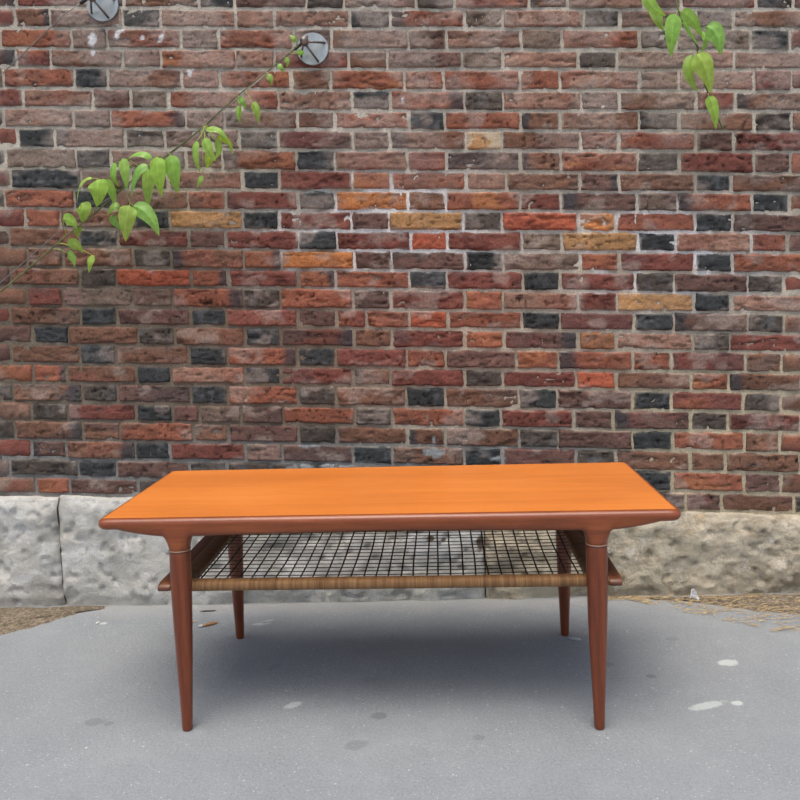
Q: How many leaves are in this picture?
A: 45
